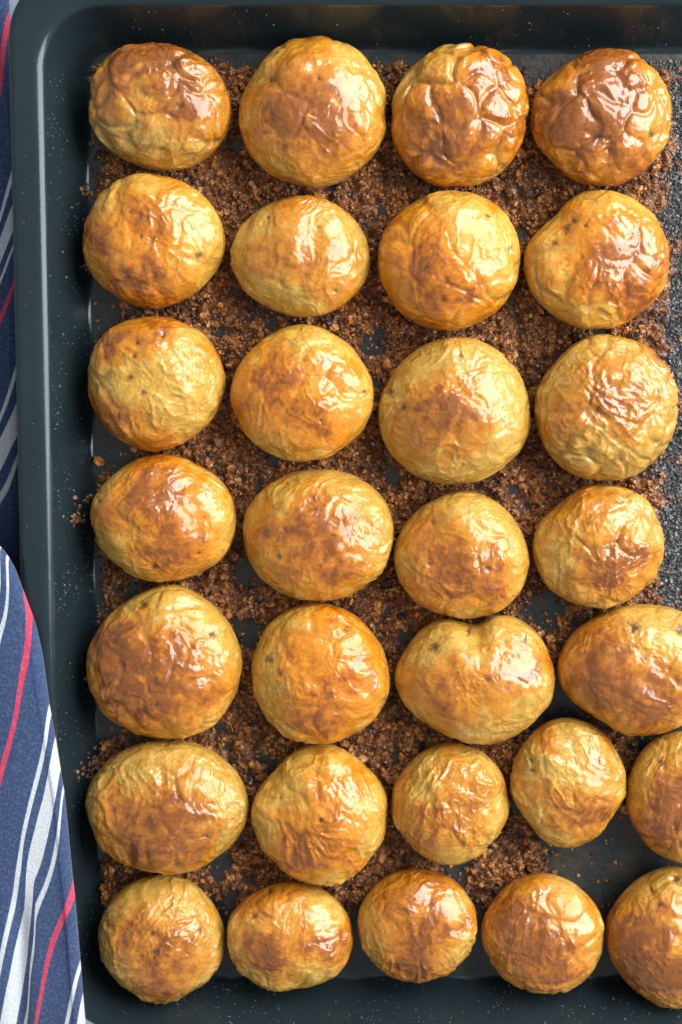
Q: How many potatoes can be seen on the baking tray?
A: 30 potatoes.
